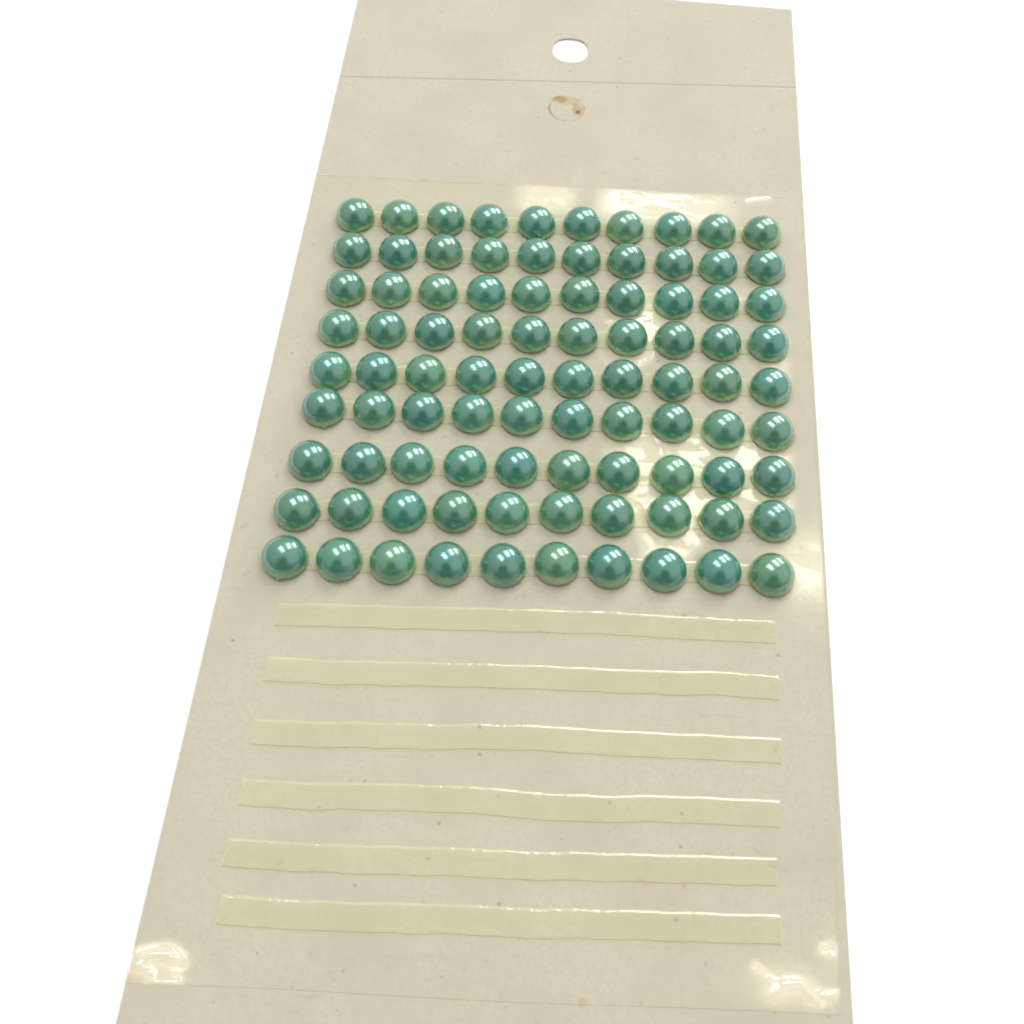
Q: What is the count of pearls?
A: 90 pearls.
